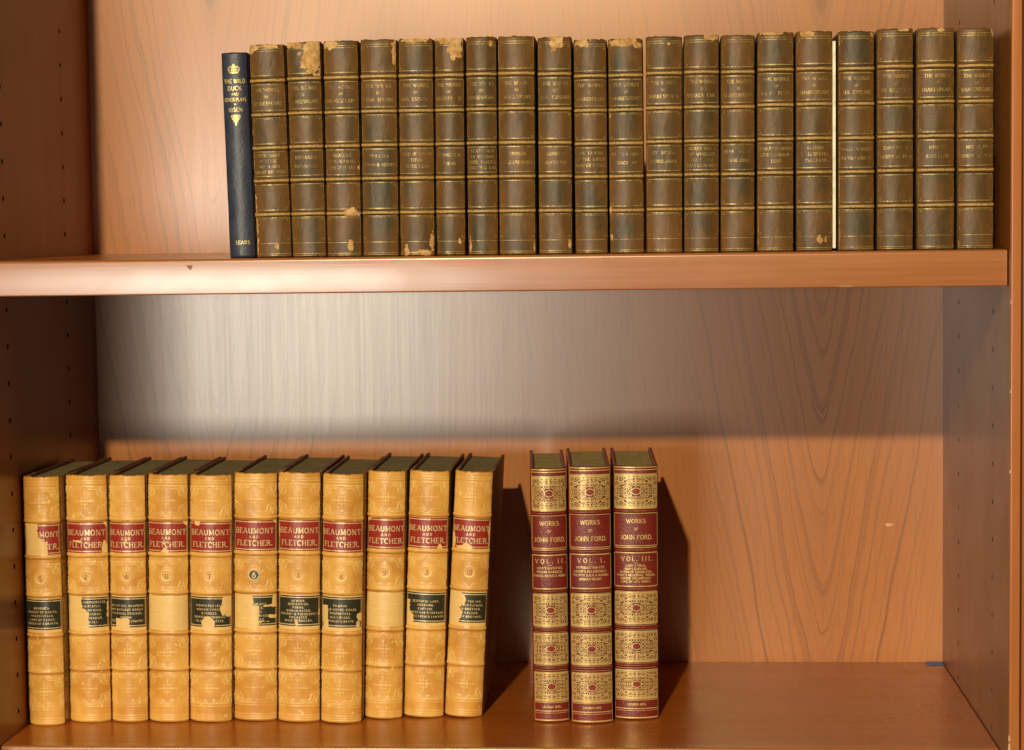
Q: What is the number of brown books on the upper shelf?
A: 20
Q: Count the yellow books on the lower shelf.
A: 11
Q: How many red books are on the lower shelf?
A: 3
